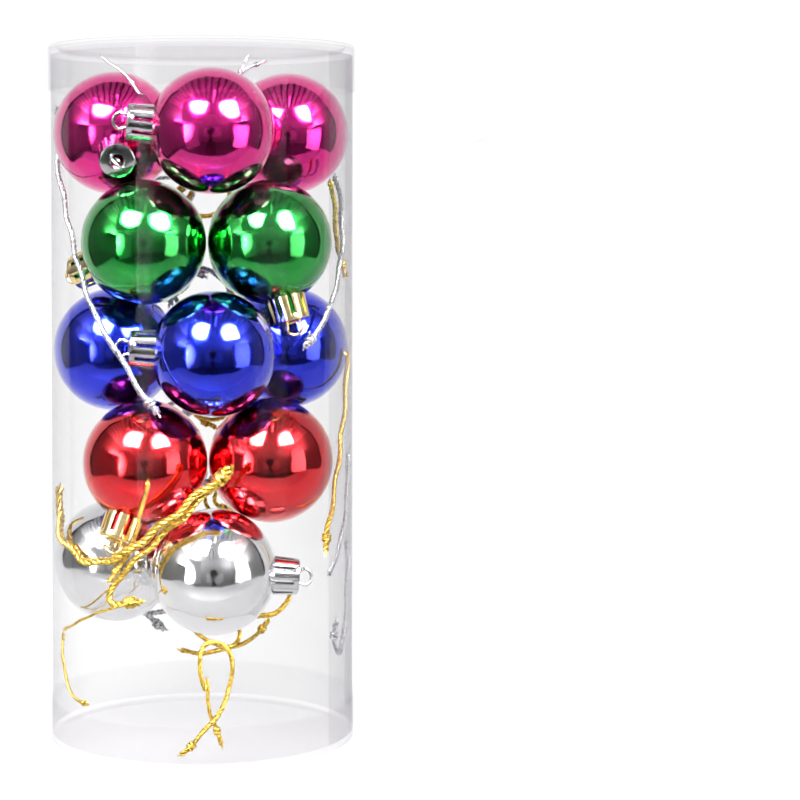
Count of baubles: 12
